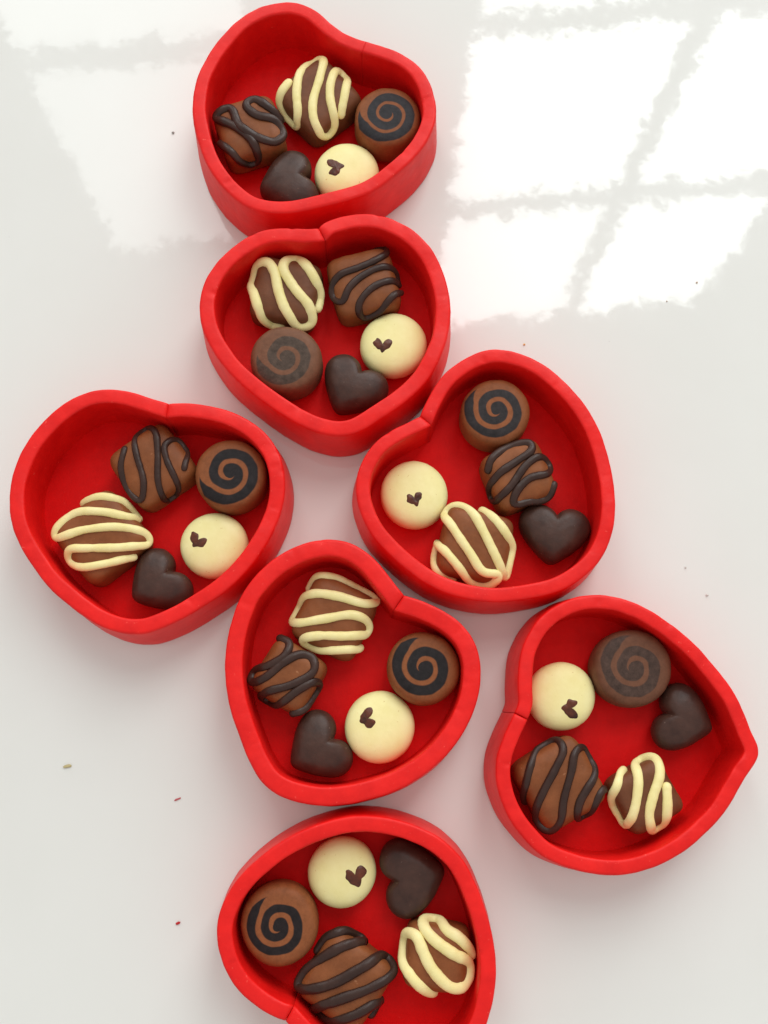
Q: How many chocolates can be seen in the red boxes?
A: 35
